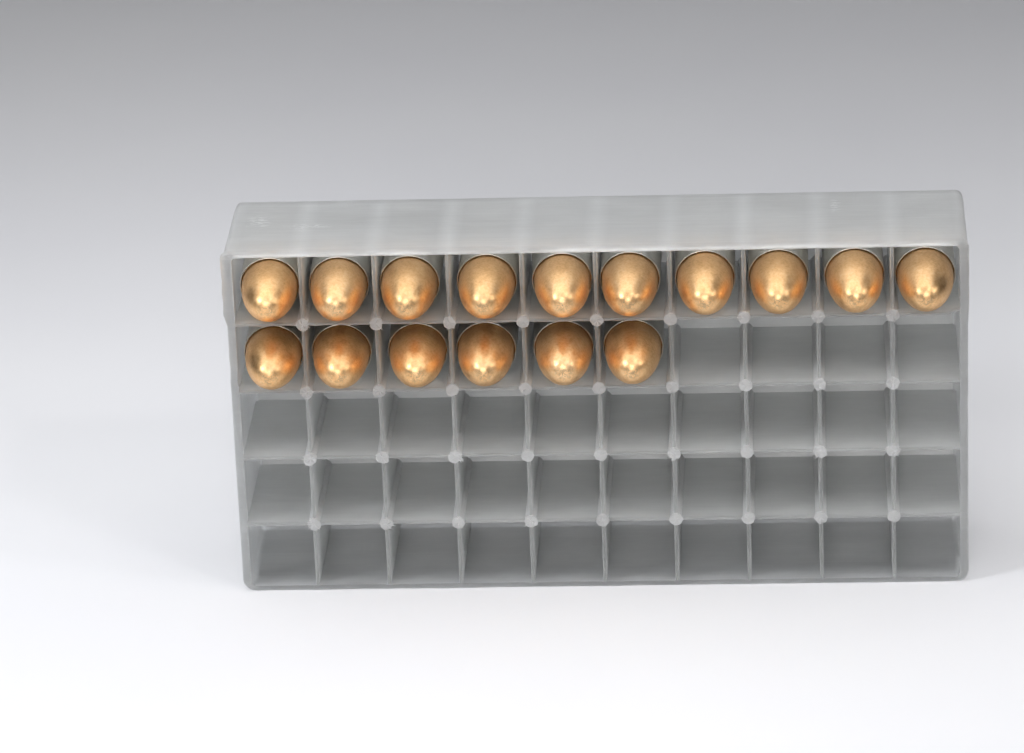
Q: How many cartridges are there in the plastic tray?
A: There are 16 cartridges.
